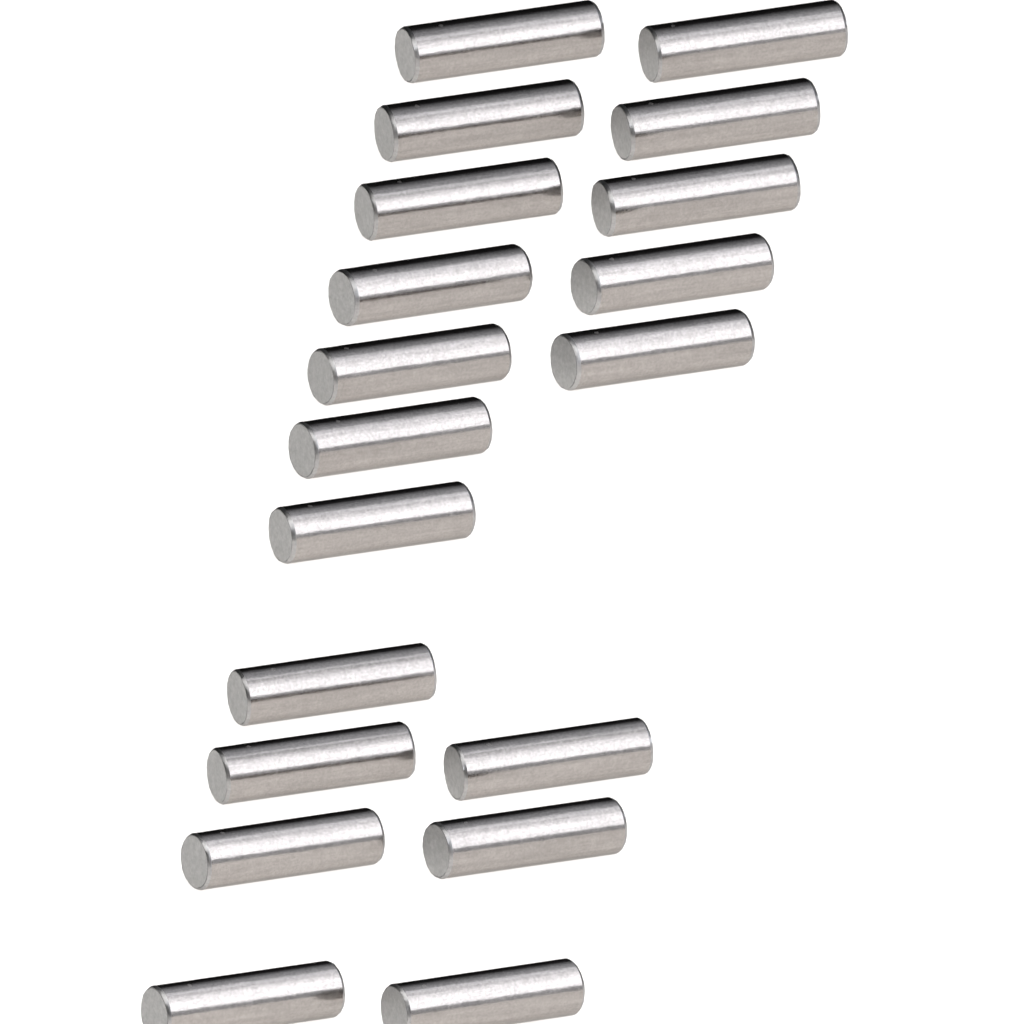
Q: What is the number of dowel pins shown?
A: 19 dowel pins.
